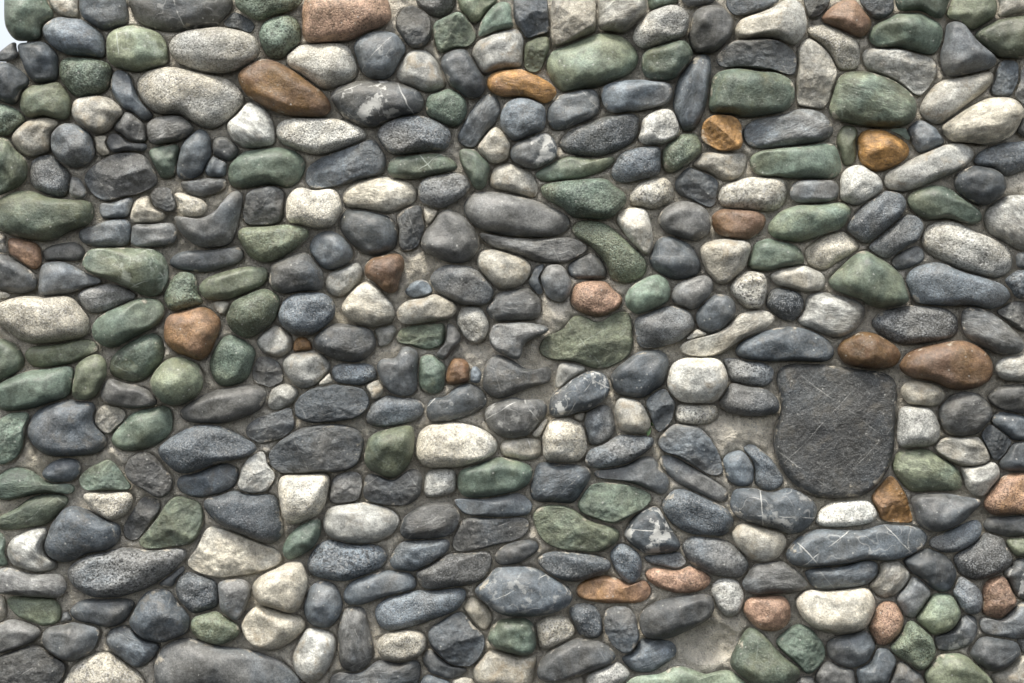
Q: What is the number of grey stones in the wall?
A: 199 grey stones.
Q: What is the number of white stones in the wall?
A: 98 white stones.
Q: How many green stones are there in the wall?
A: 78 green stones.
